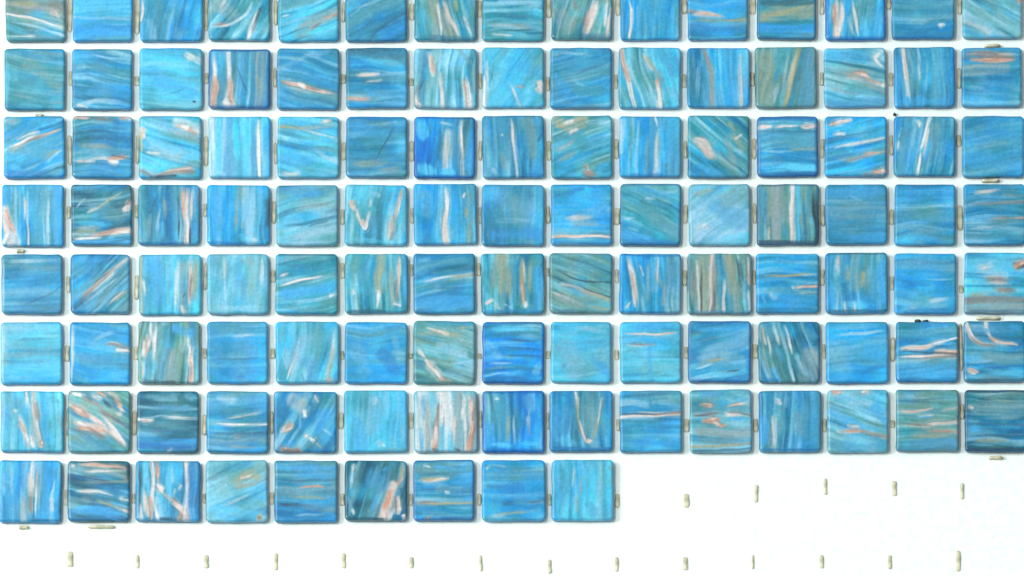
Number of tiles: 114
